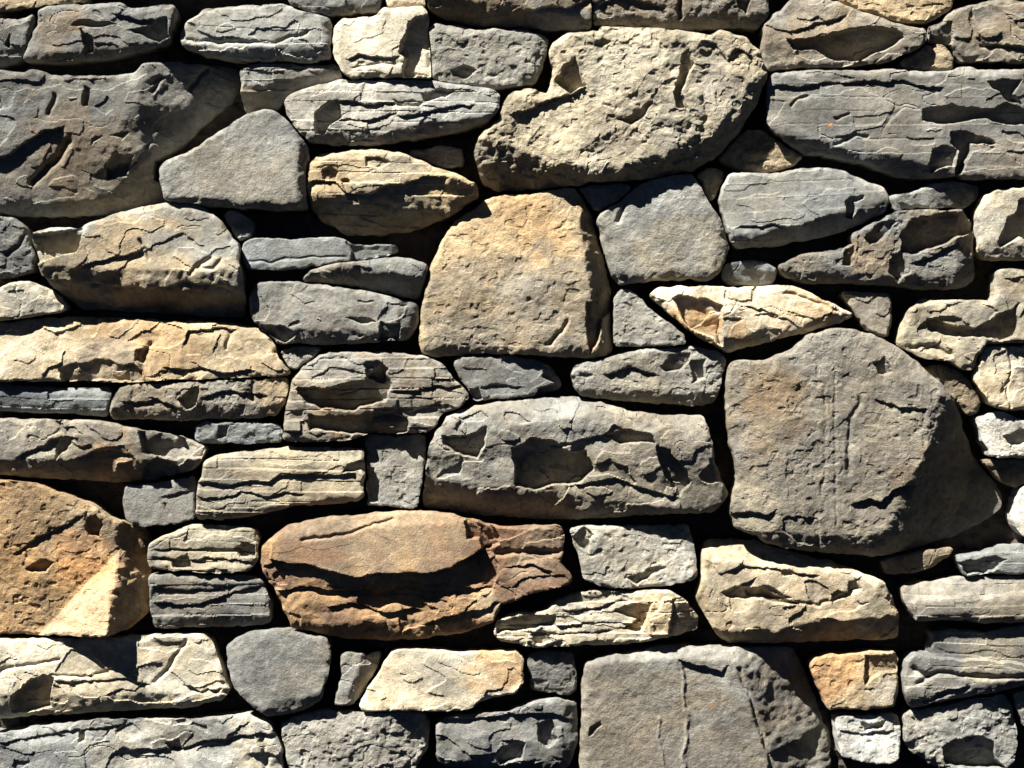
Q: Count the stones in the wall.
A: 86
